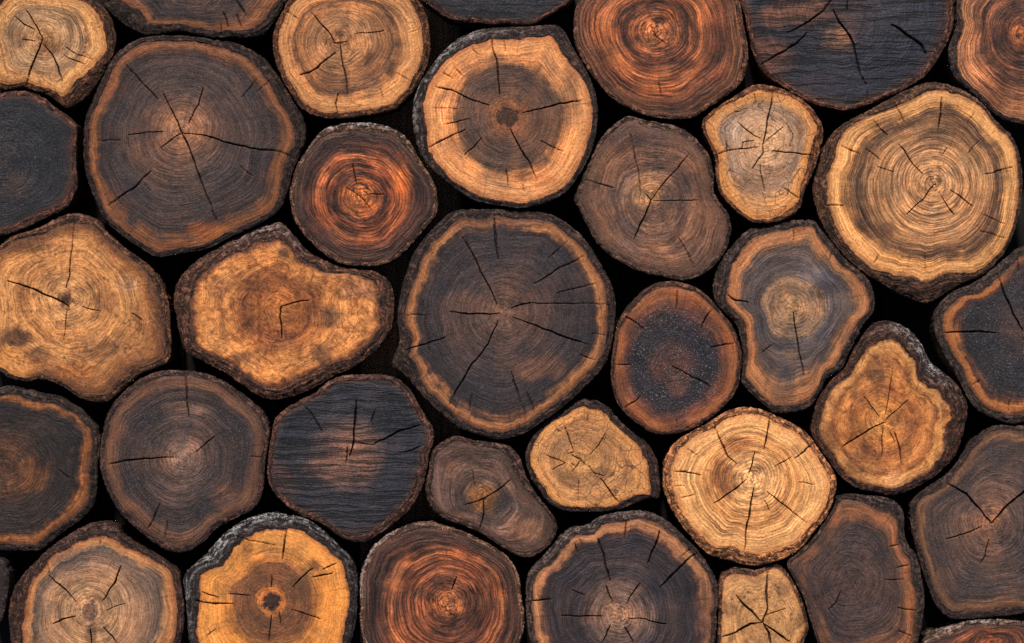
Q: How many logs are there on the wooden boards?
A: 36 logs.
